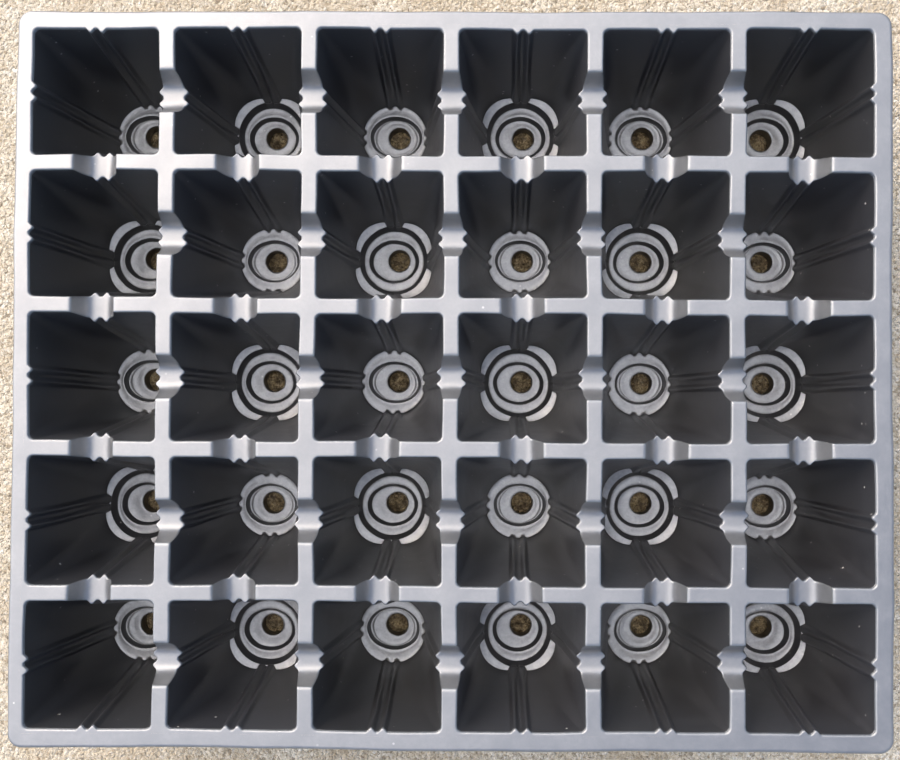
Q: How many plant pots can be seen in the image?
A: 30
